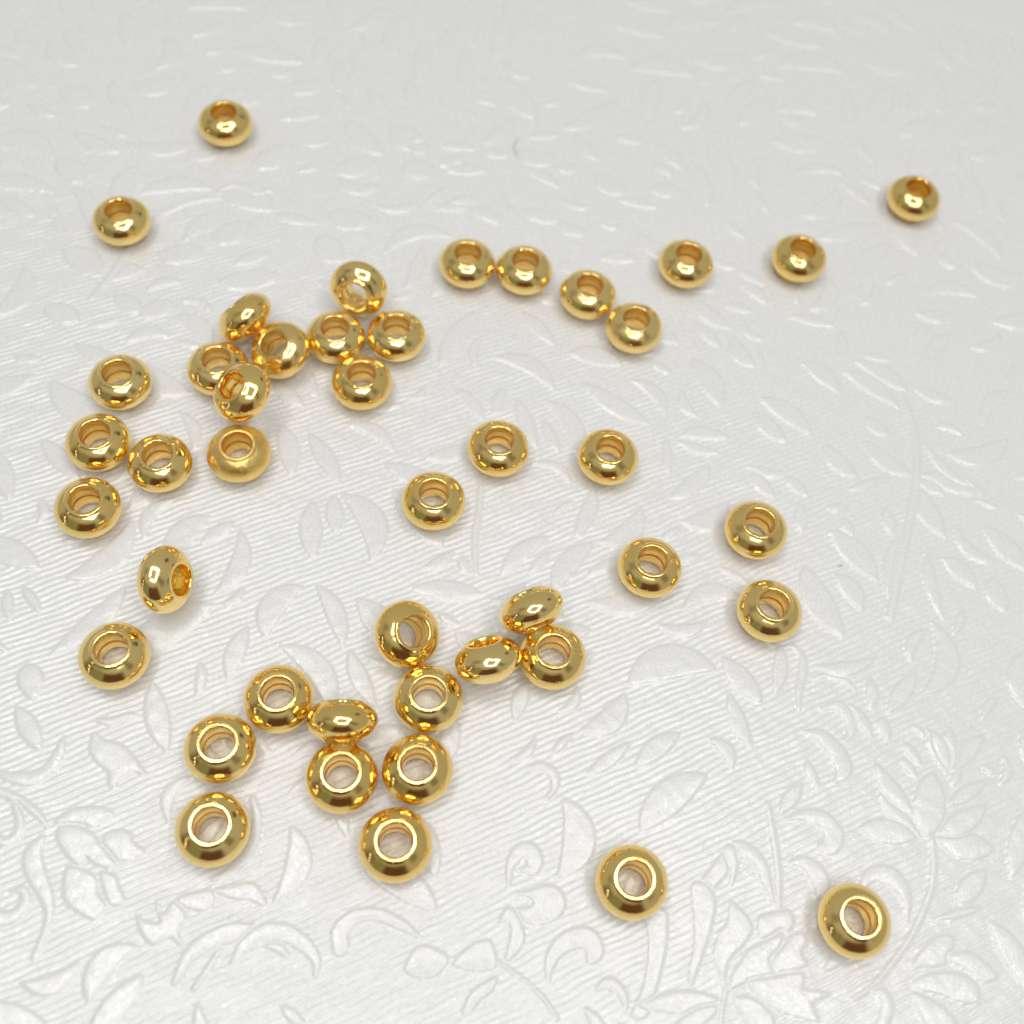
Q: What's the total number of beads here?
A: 44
